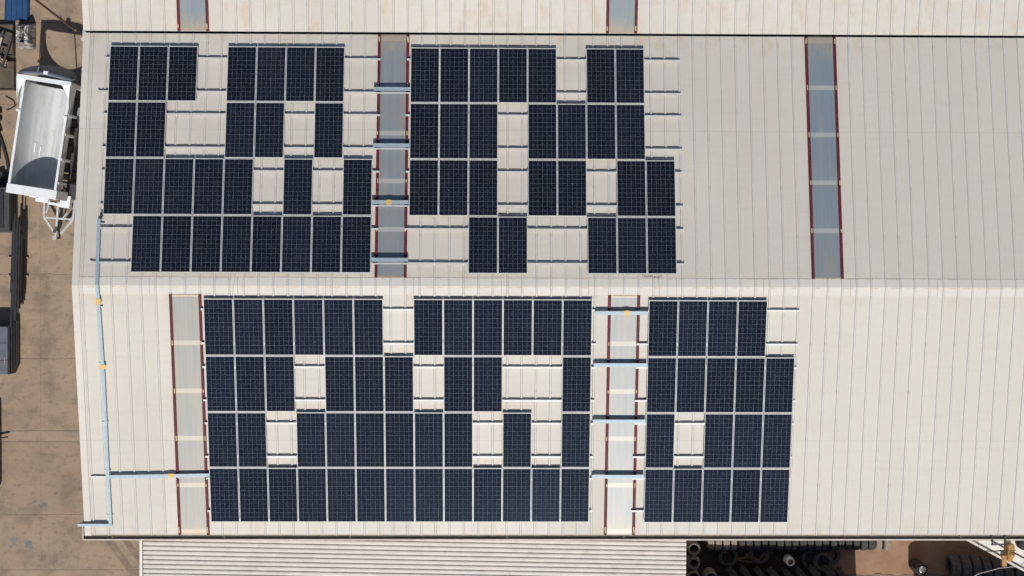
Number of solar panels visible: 115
